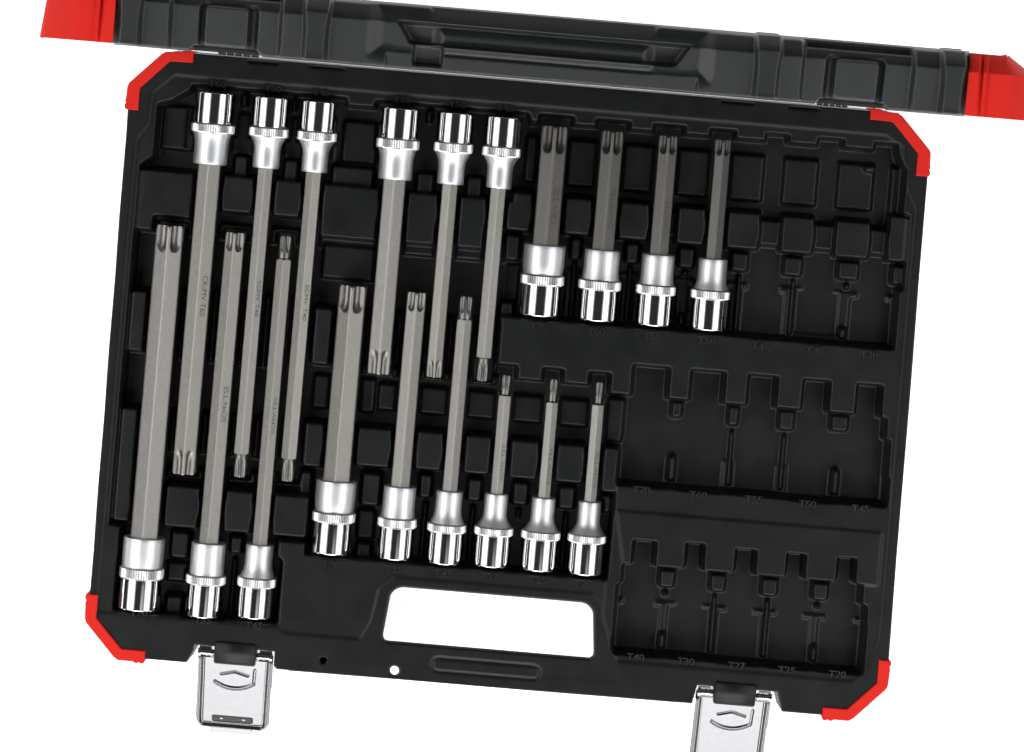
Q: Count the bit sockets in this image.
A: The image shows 19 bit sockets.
